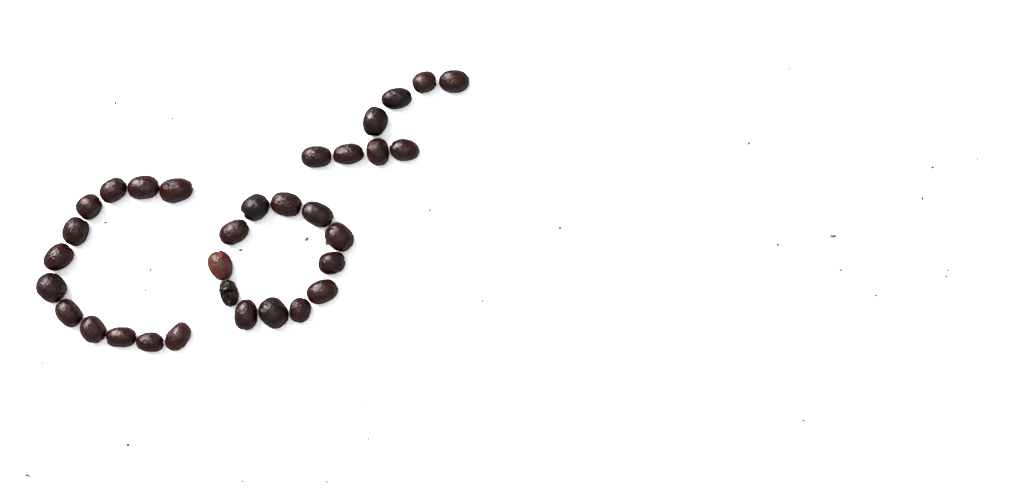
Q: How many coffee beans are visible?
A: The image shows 32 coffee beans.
